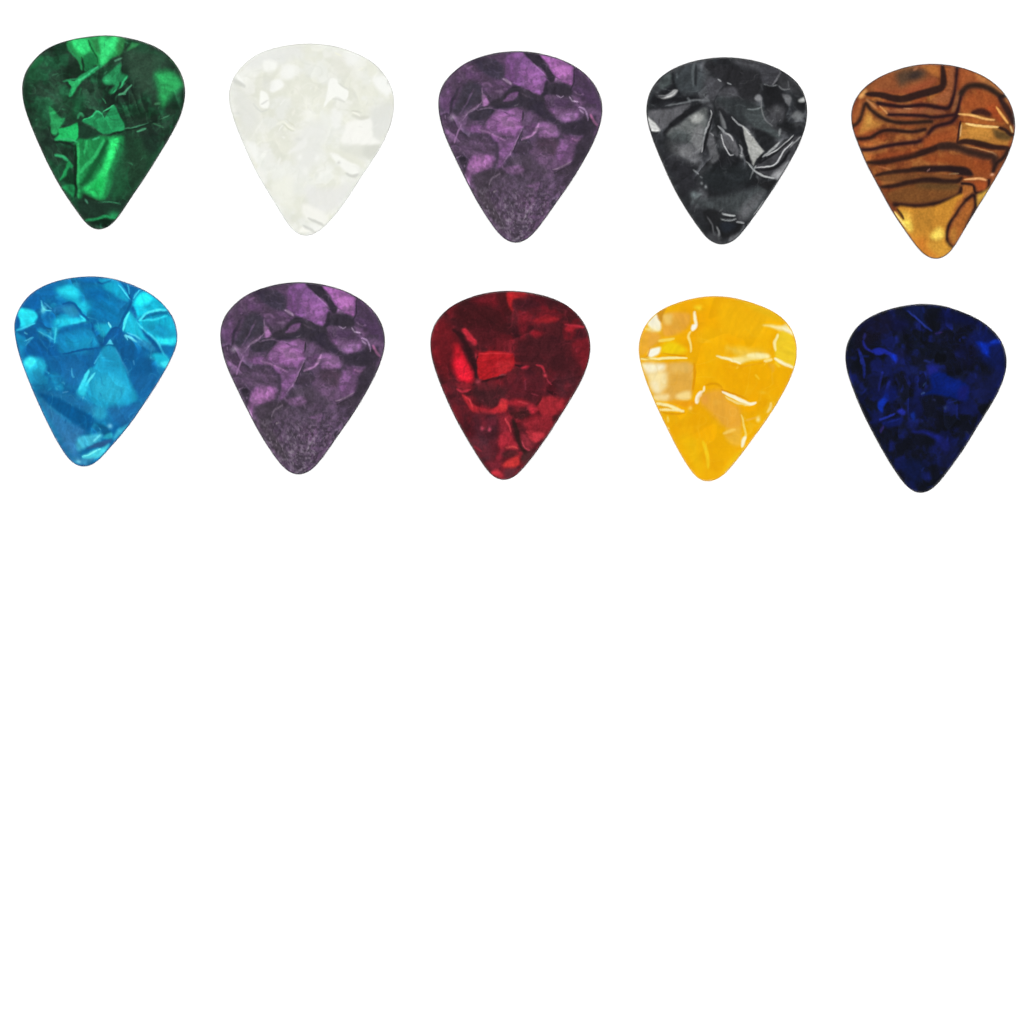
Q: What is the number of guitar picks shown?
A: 10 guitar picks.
